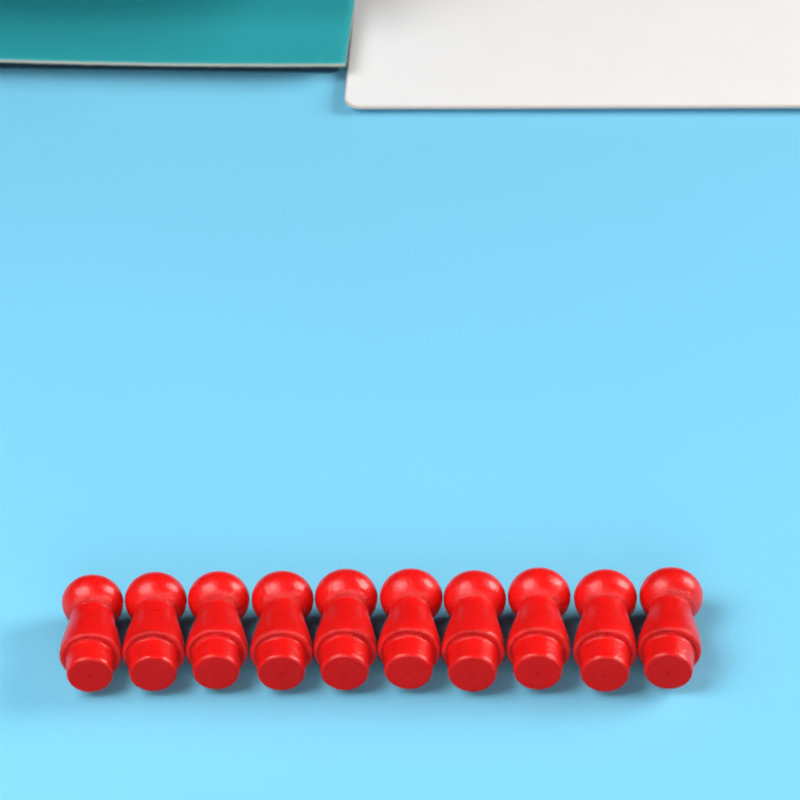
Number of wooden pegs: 10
